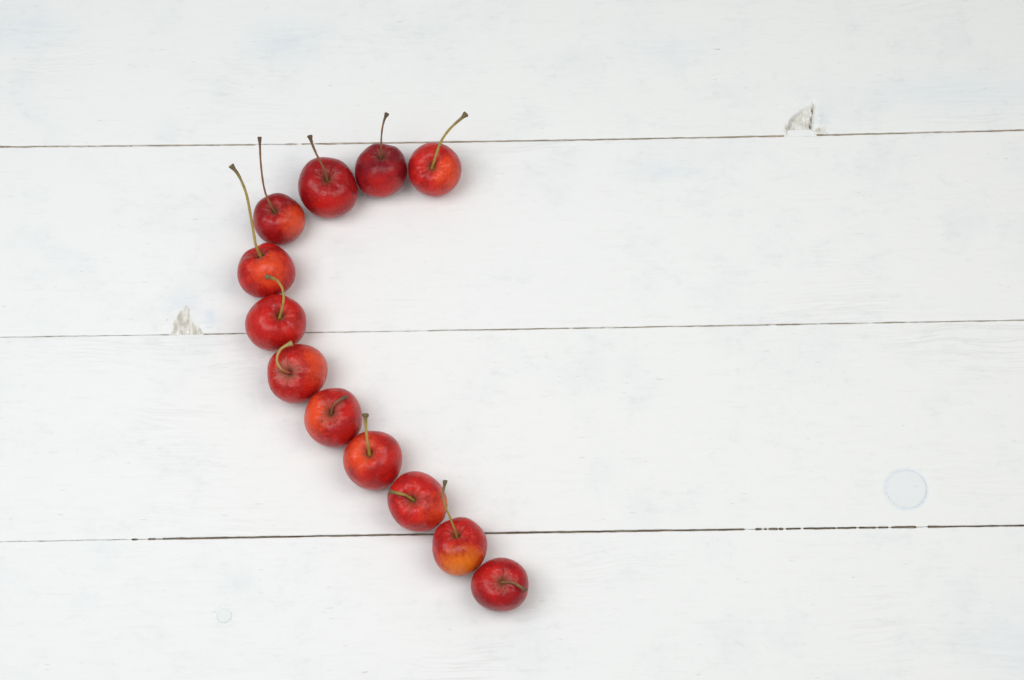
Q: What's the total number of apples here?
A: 12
